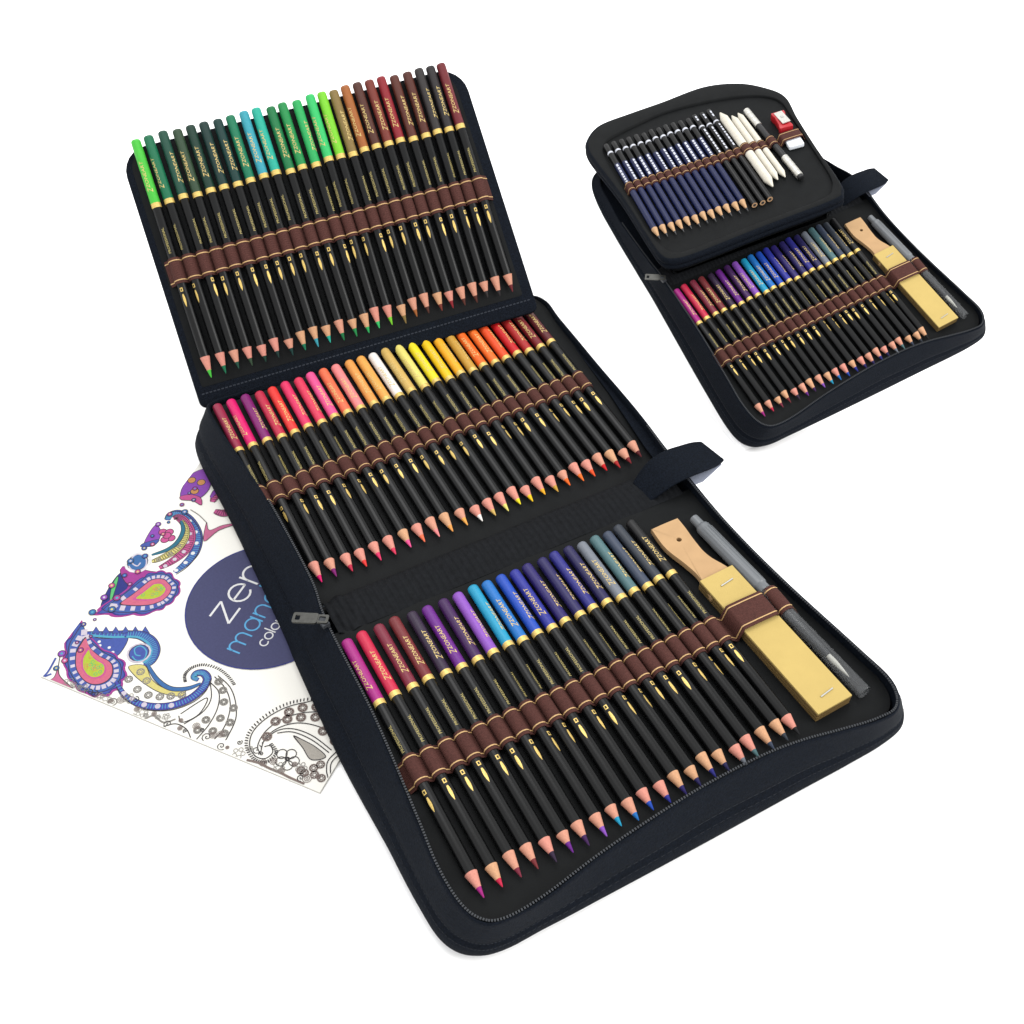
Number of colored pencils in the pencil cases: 93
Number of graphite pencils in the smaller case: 12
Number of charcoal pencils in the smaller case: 3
